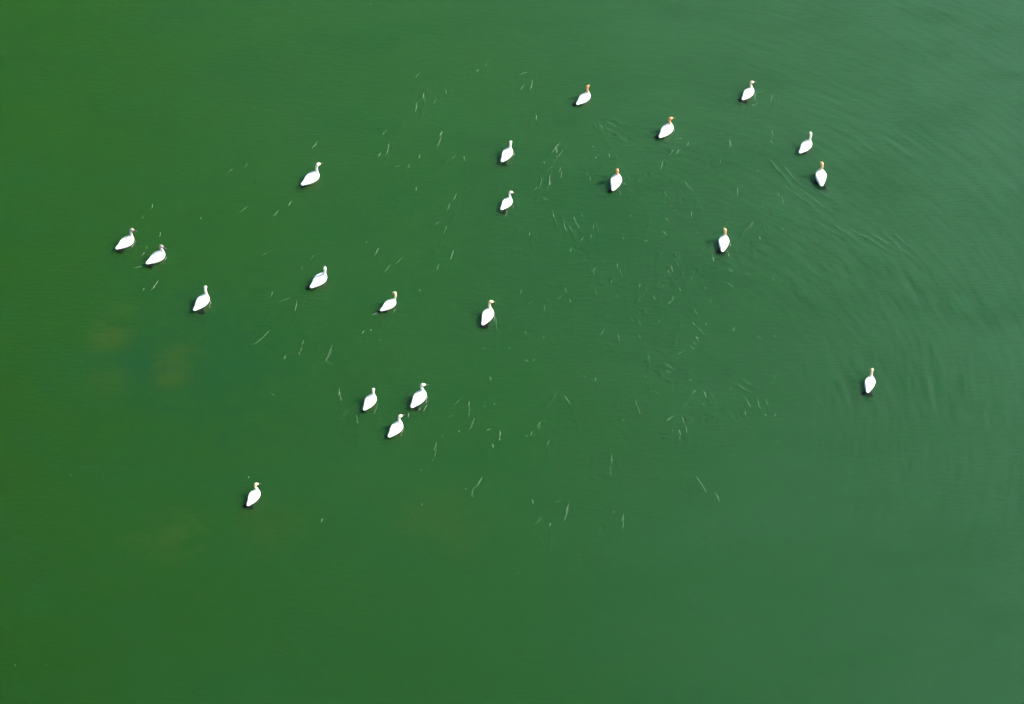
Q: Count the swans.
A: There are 21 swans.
